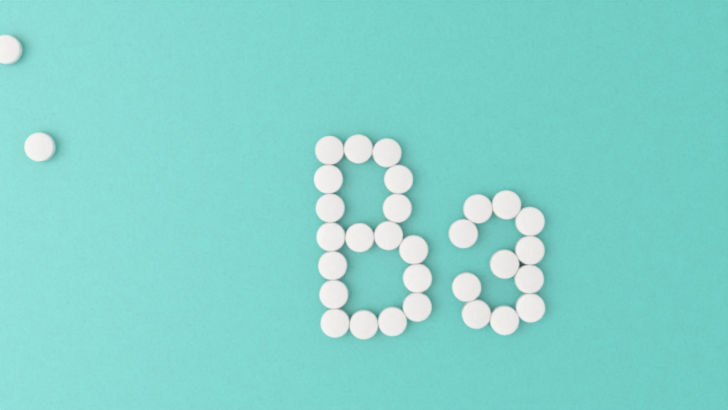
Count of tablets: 31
